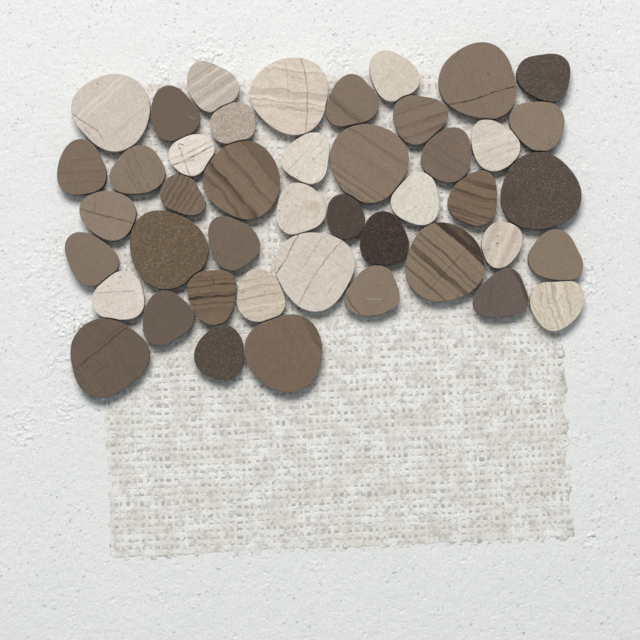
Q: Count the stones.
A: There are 44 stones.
